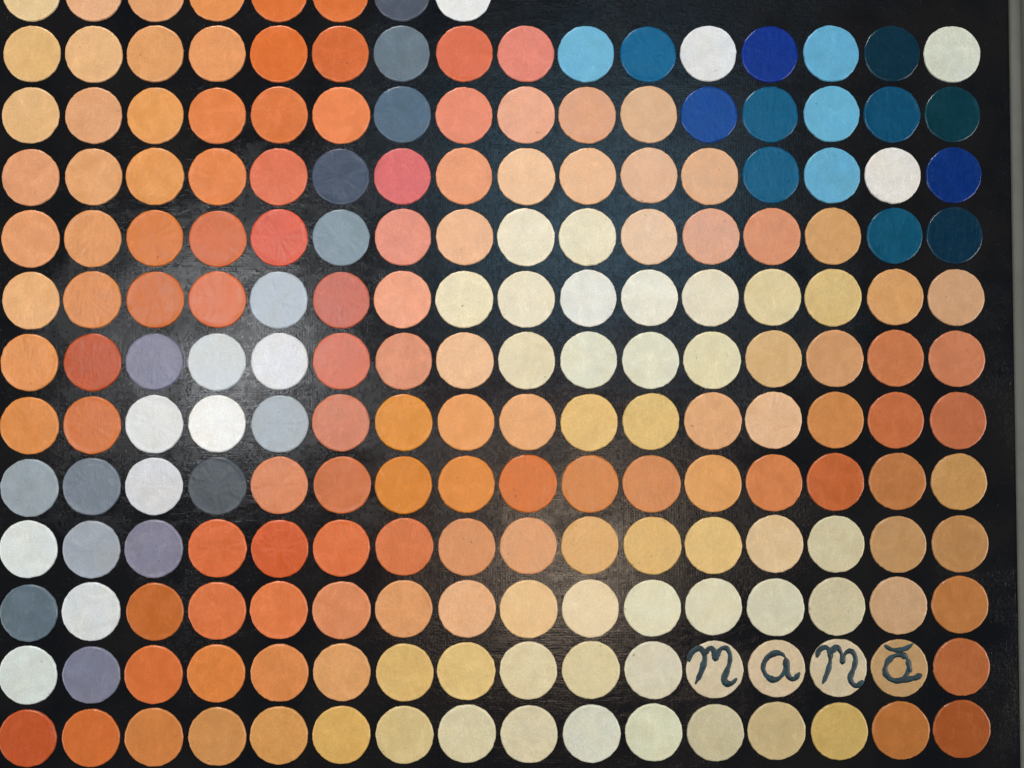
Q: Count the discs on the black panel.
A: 200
